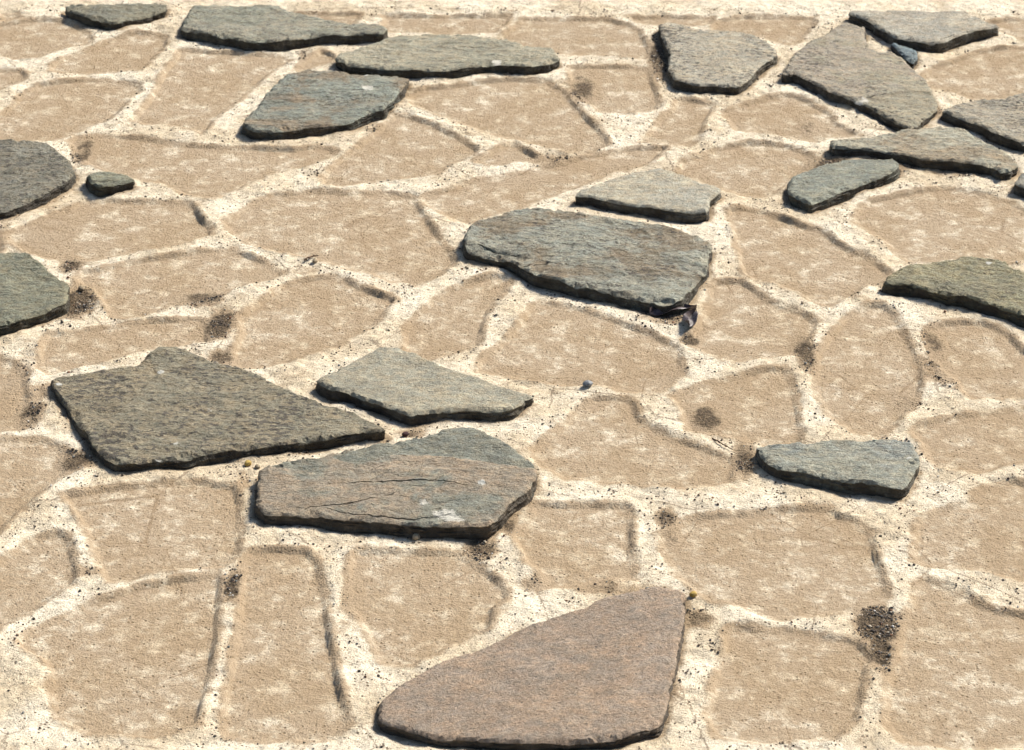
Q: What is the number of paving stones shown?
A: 23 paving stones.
